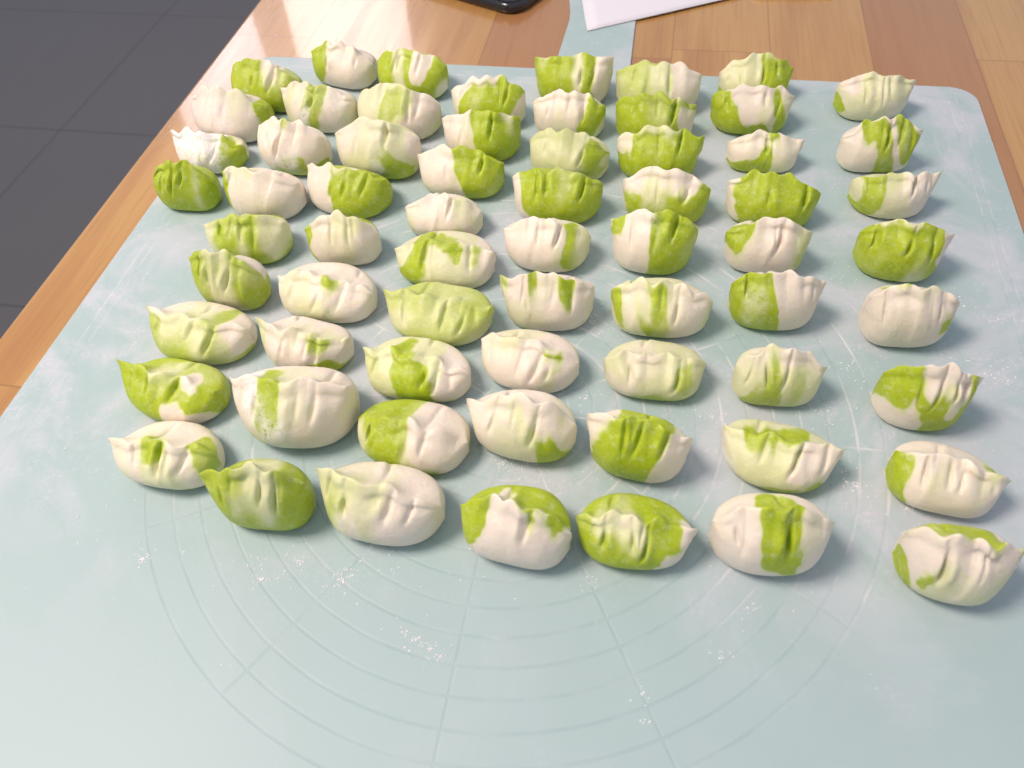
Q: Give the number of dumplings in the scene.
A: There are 66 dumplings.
